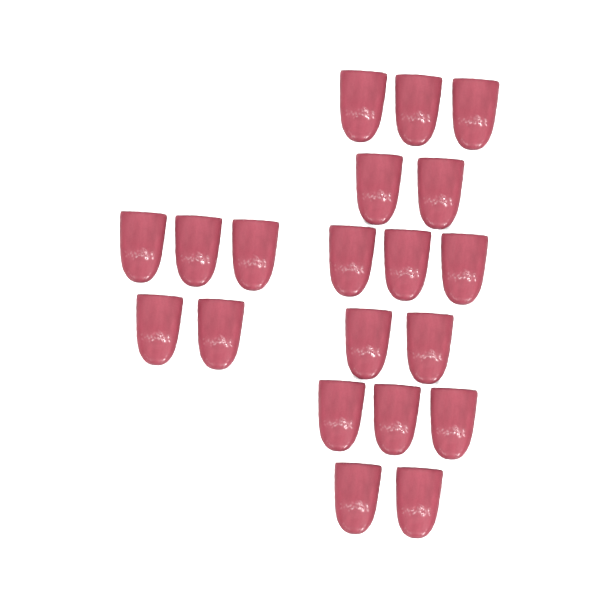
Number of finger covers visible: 20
